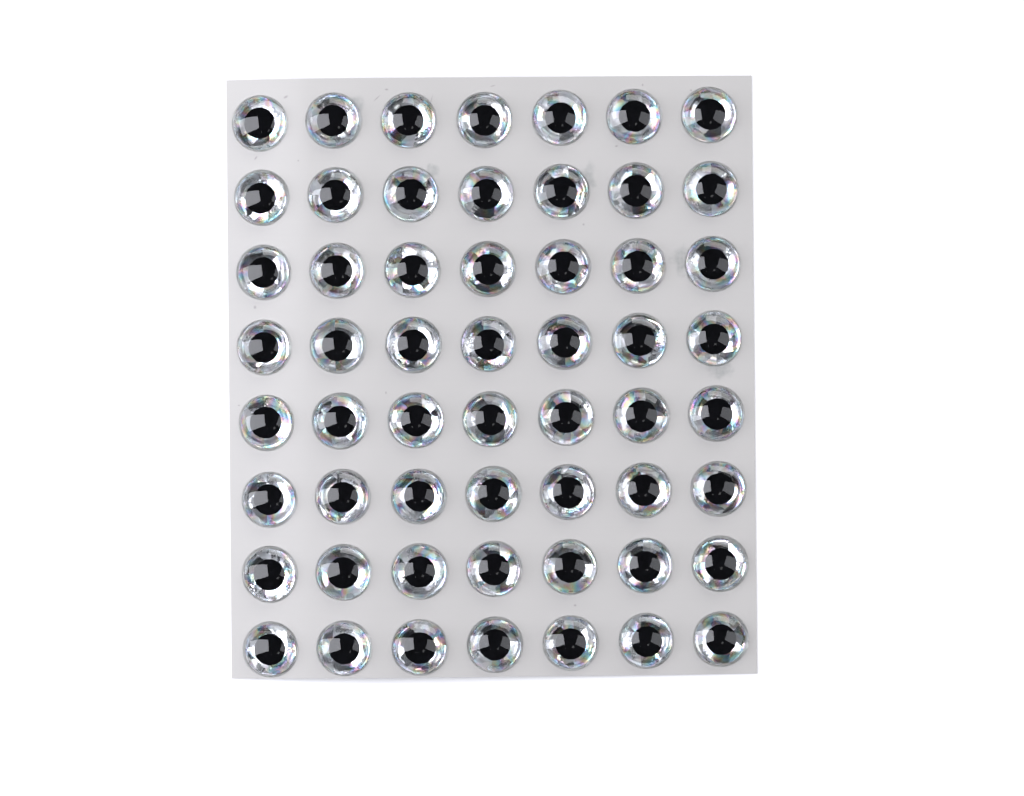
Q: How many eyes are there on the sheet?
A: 56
